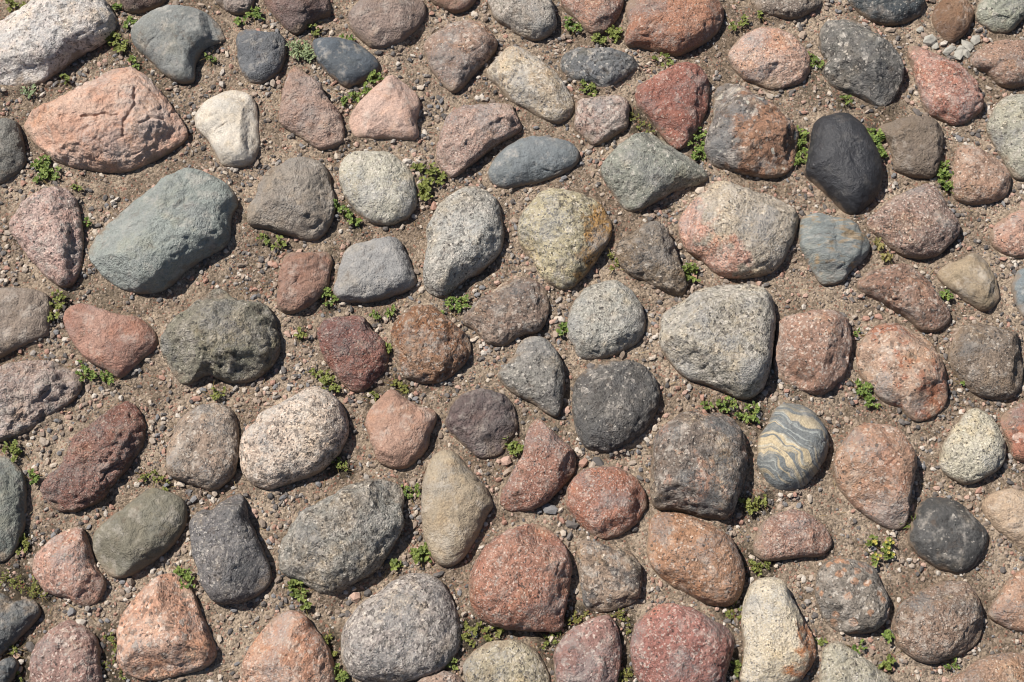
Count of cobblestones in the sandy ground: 108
